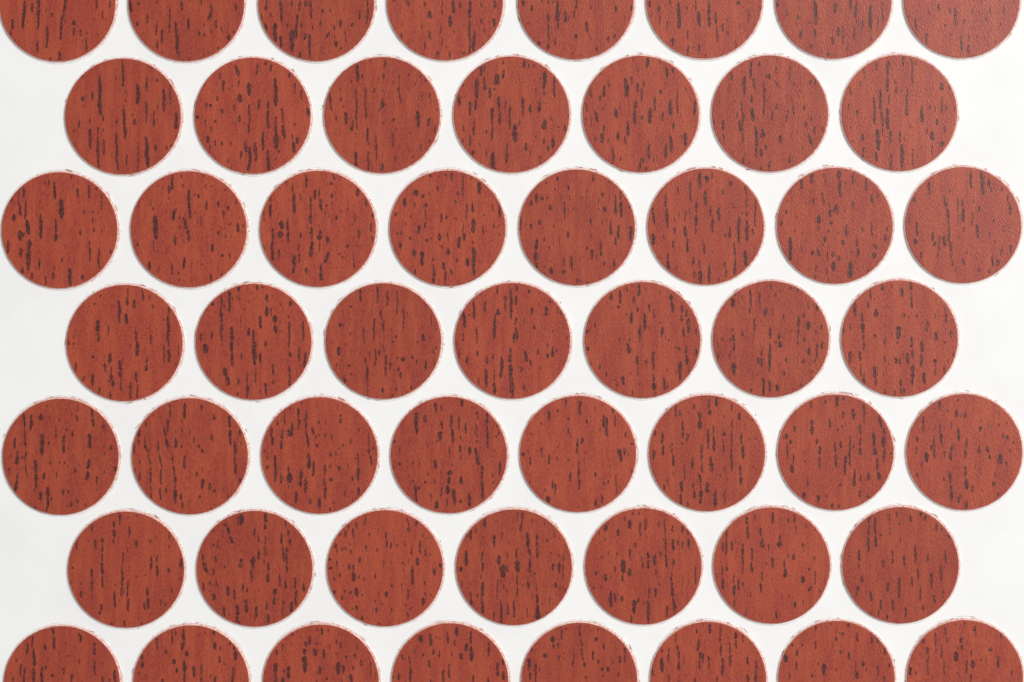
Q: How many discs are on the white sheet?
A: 53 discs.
